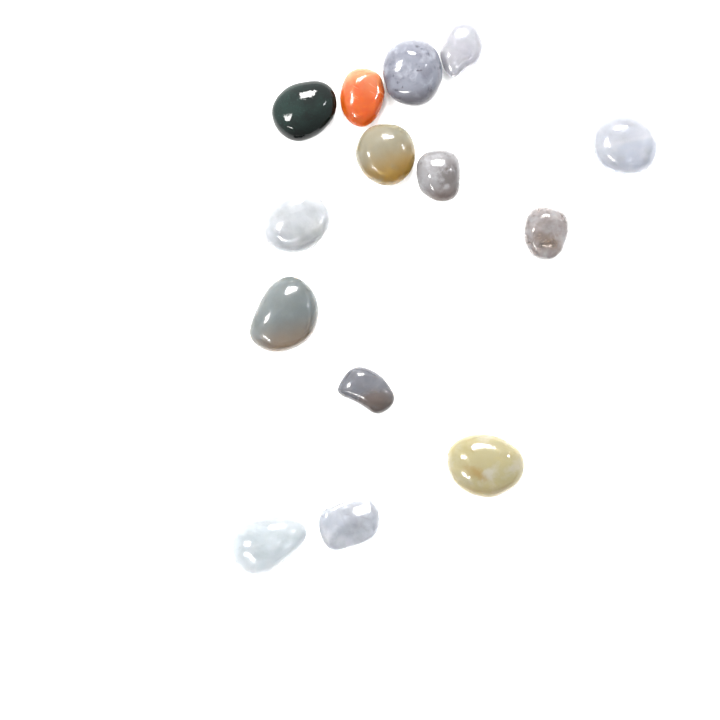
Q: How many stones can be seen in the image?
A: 14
